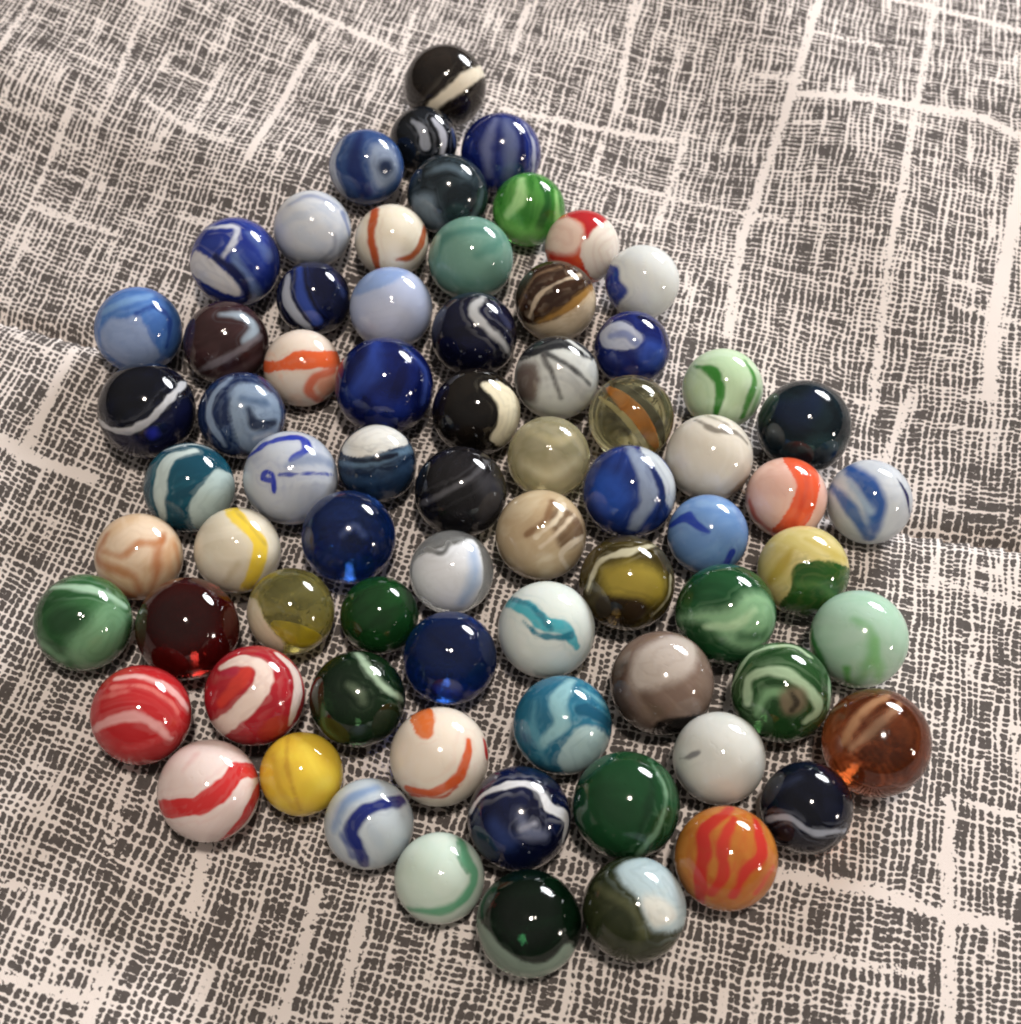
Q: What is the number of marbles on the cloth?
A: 72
